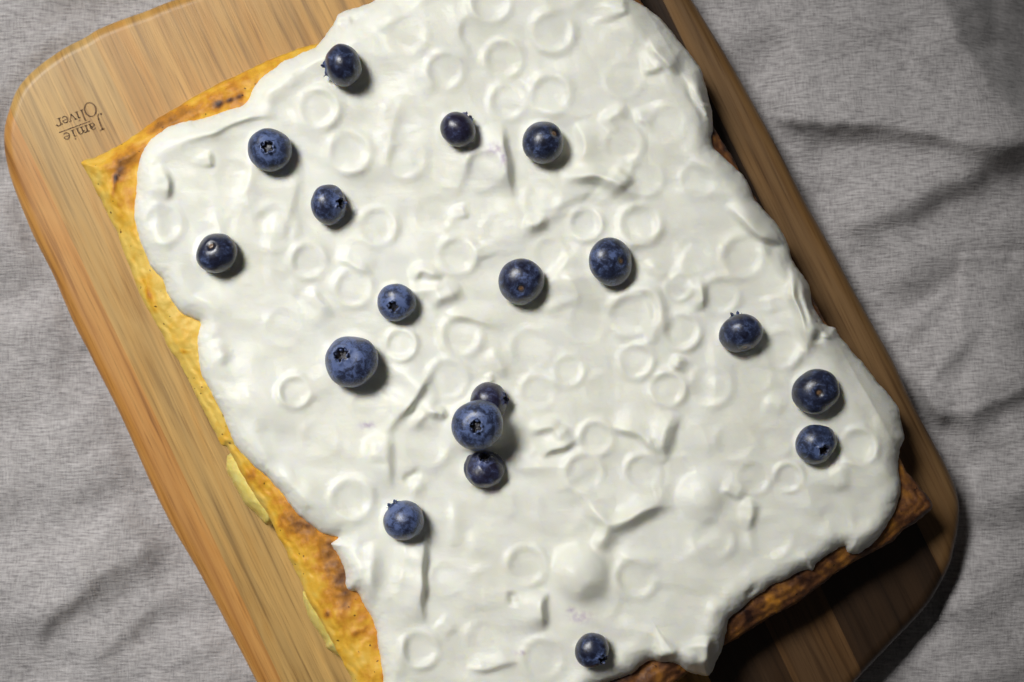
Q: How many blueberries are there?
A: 18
